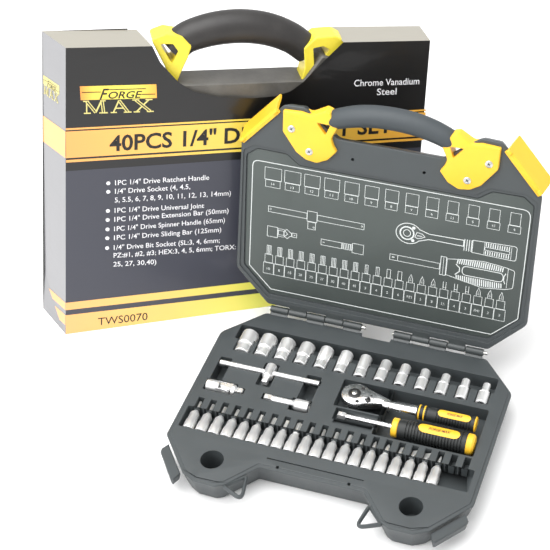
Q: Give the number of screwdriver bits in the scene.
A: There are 20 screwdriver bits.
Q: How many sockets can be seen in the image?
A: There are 13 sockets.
